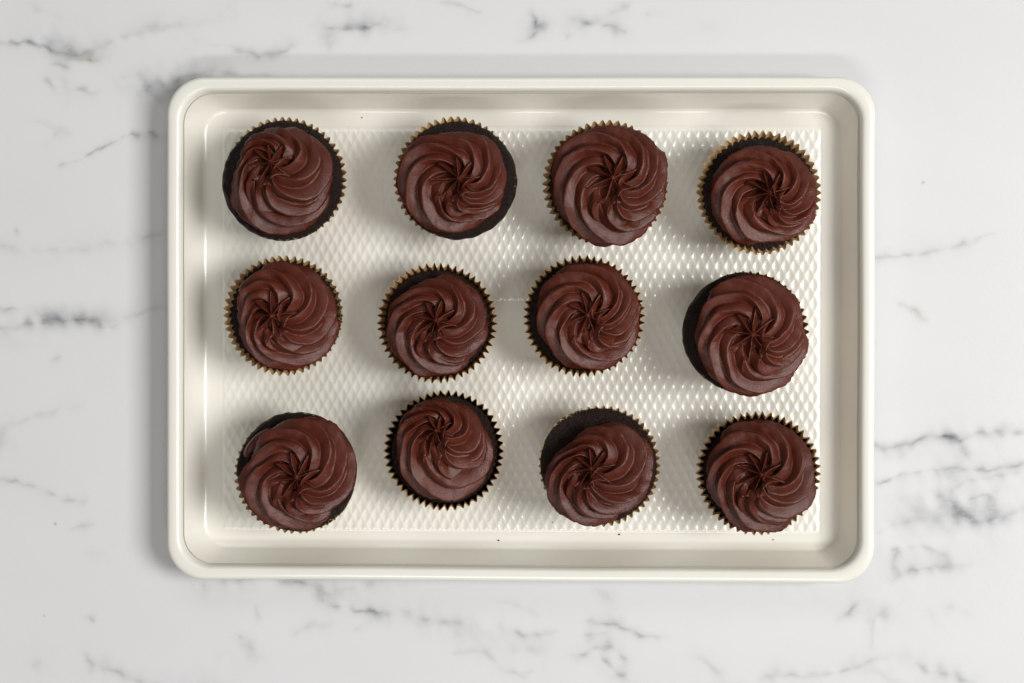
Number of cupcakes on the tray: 12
